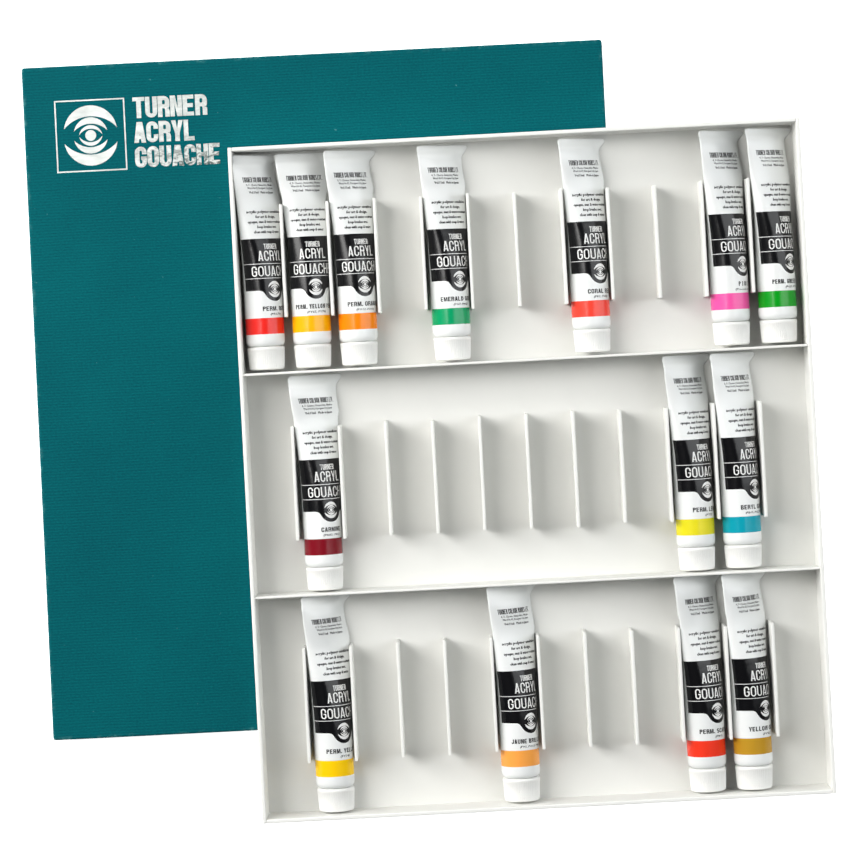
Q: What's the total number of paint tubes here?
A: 14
